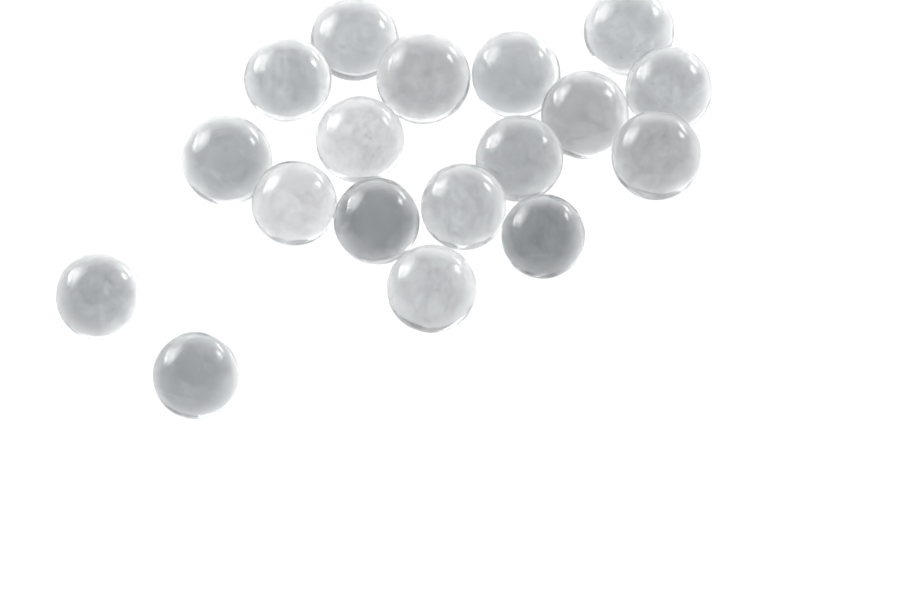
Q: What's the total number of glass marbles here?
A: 18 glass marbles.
